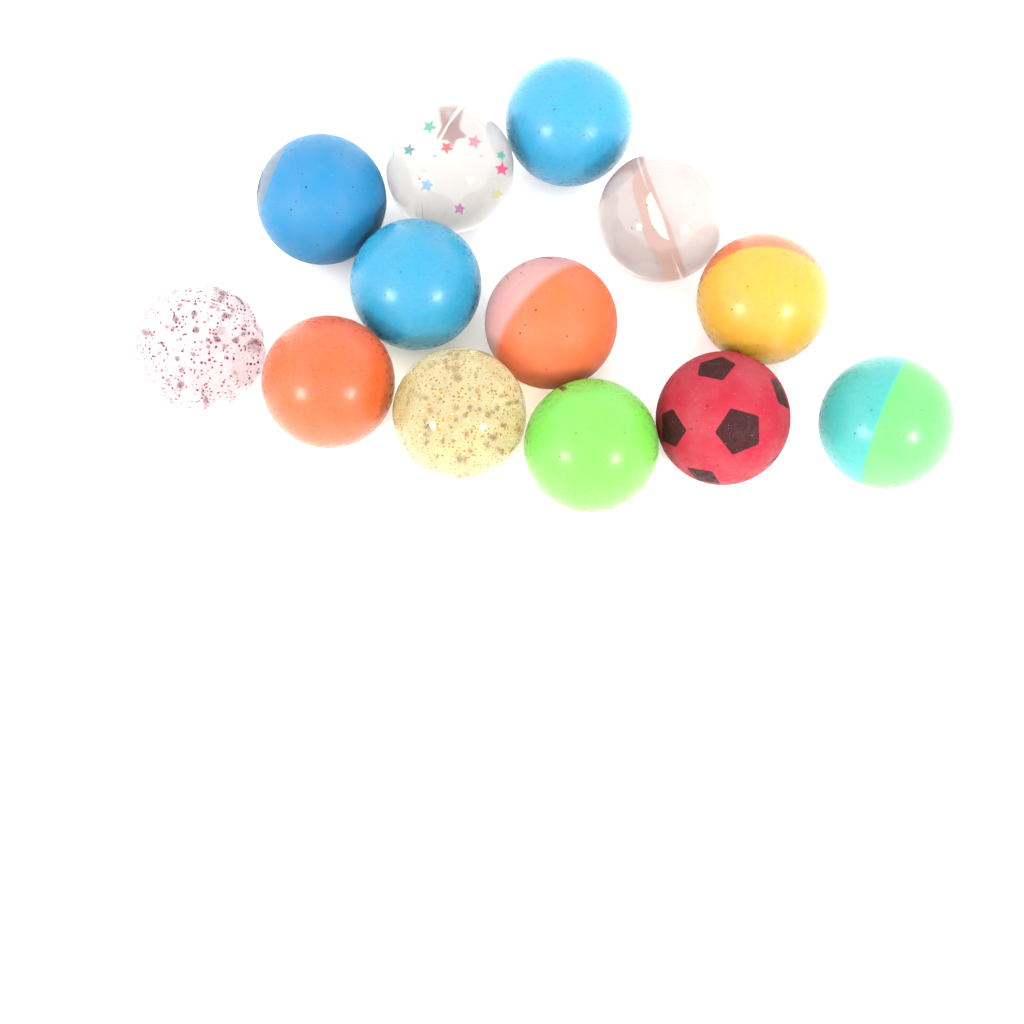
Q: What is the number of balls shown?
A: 13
